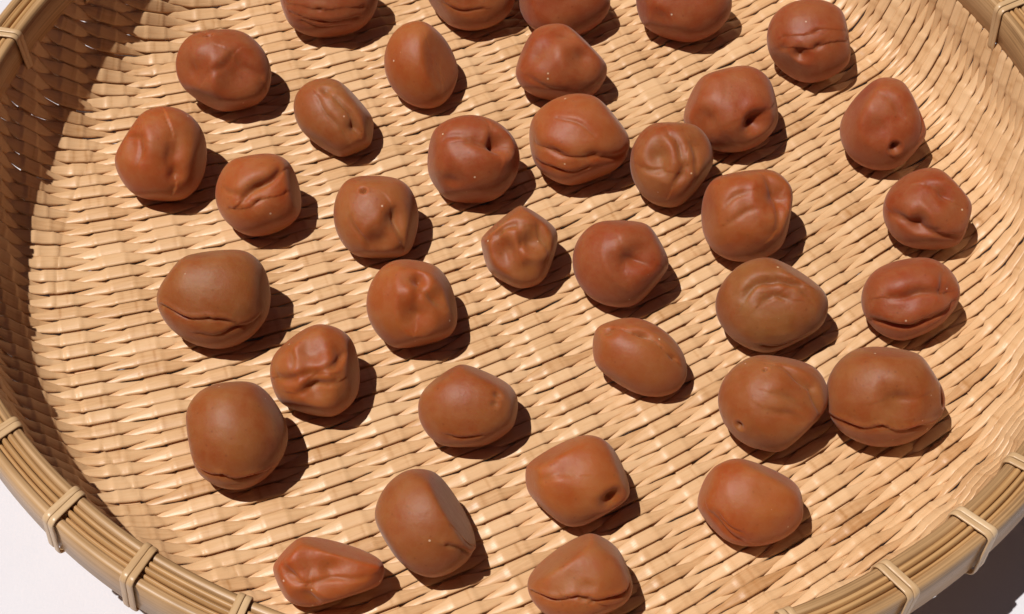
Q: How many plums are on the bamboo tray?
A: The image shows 36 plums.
